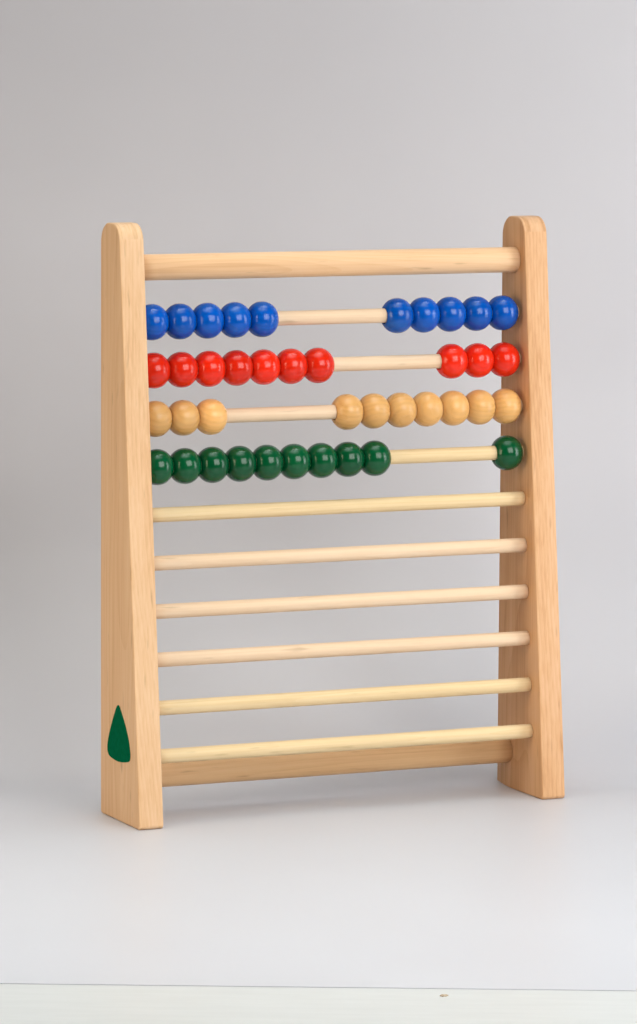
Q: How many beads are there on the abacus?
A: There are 40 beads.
